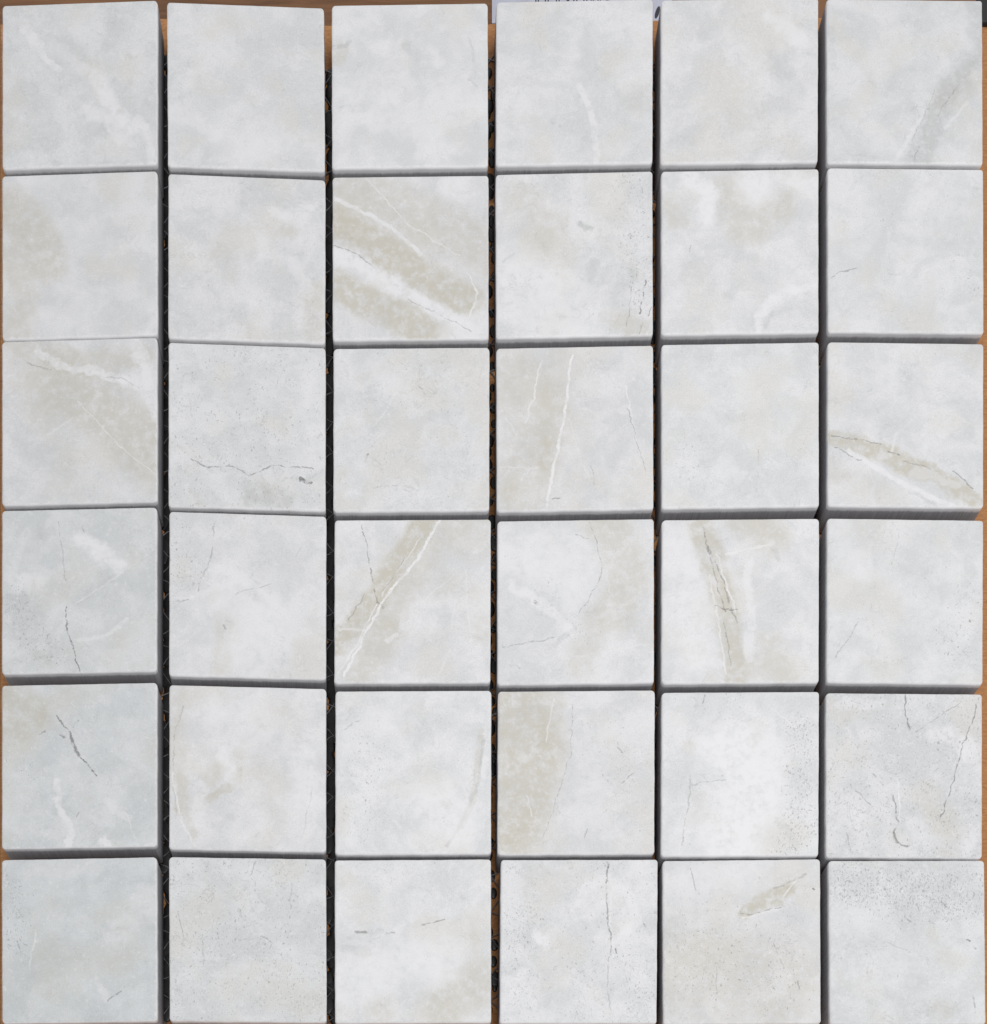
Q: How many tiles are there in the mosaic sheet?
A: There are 36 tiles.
